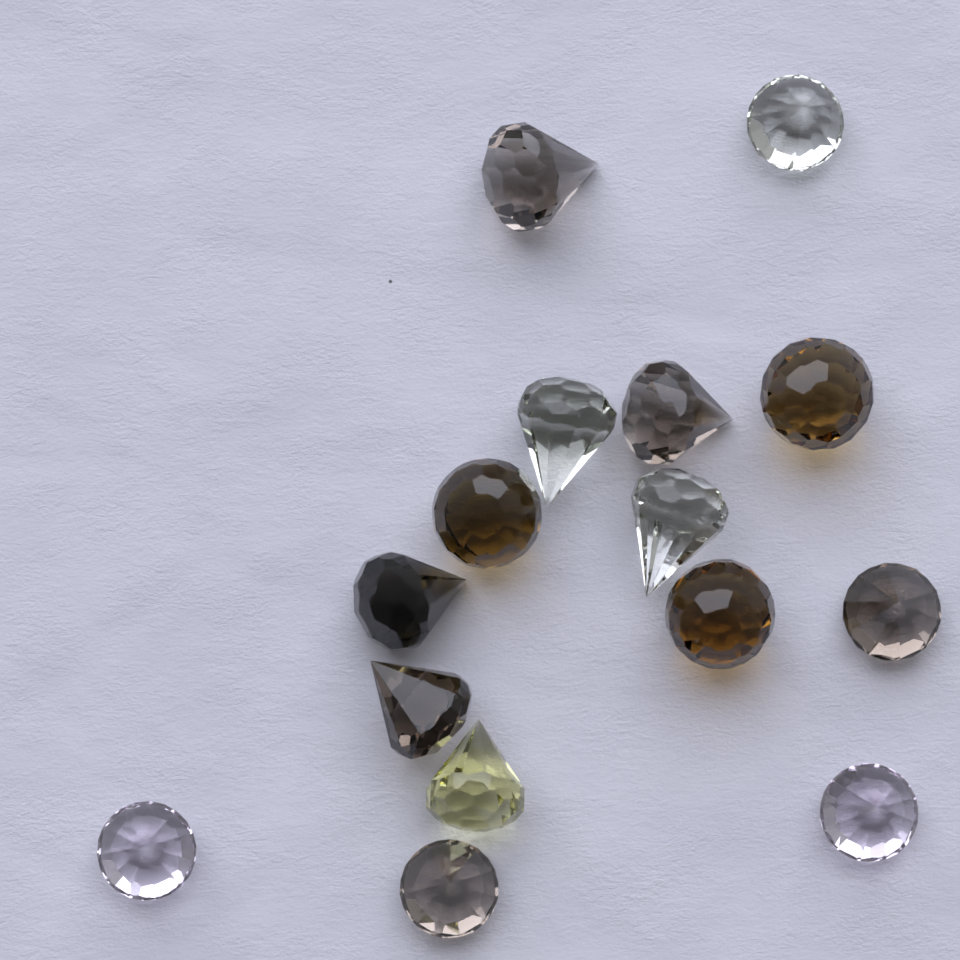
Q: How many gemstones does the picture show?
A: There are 15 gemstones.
